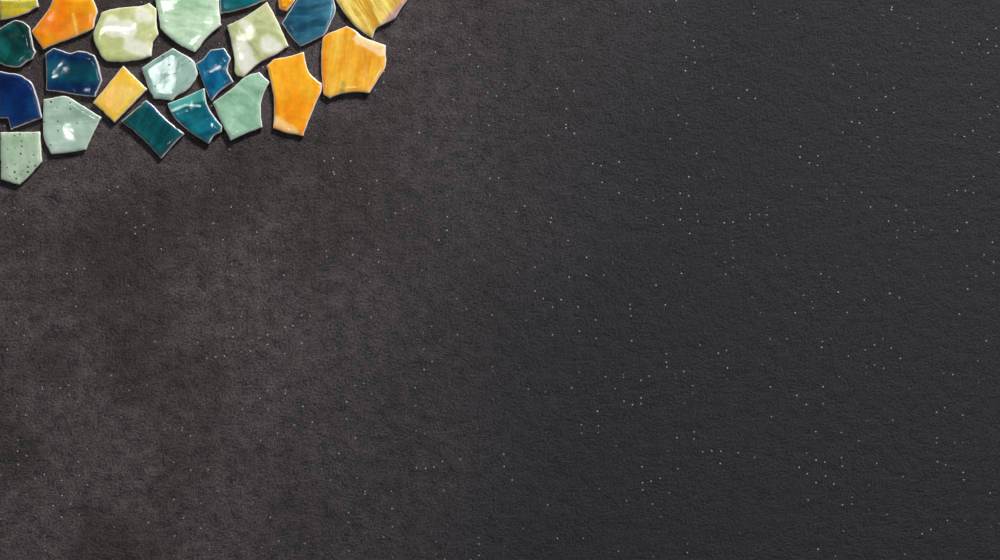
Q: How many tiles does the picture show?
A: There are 22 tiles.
